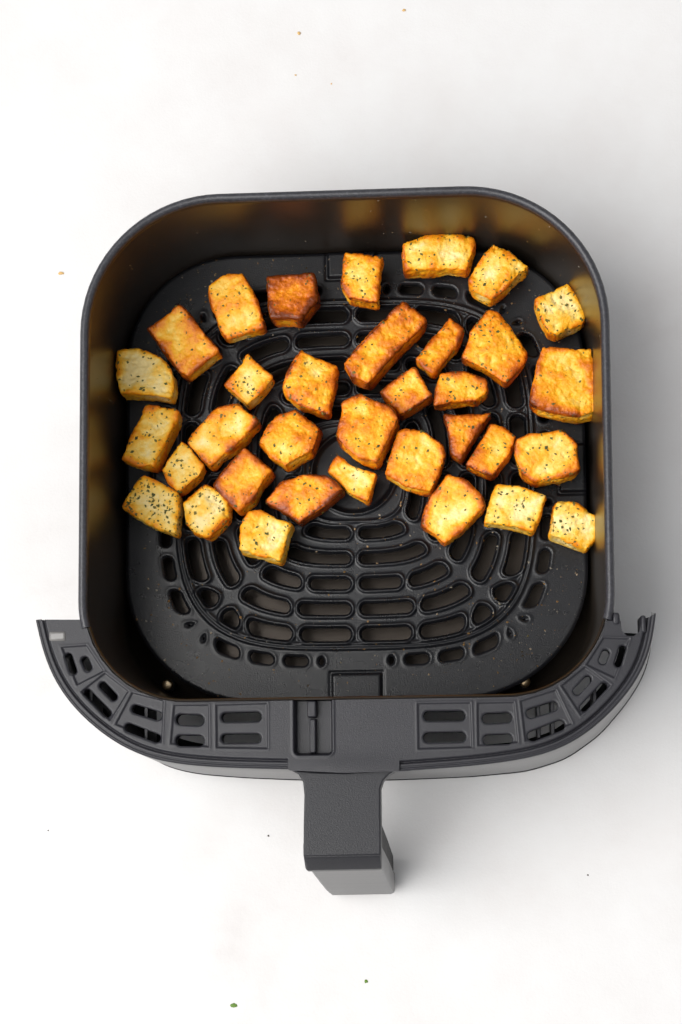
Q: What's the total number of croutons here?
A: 34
